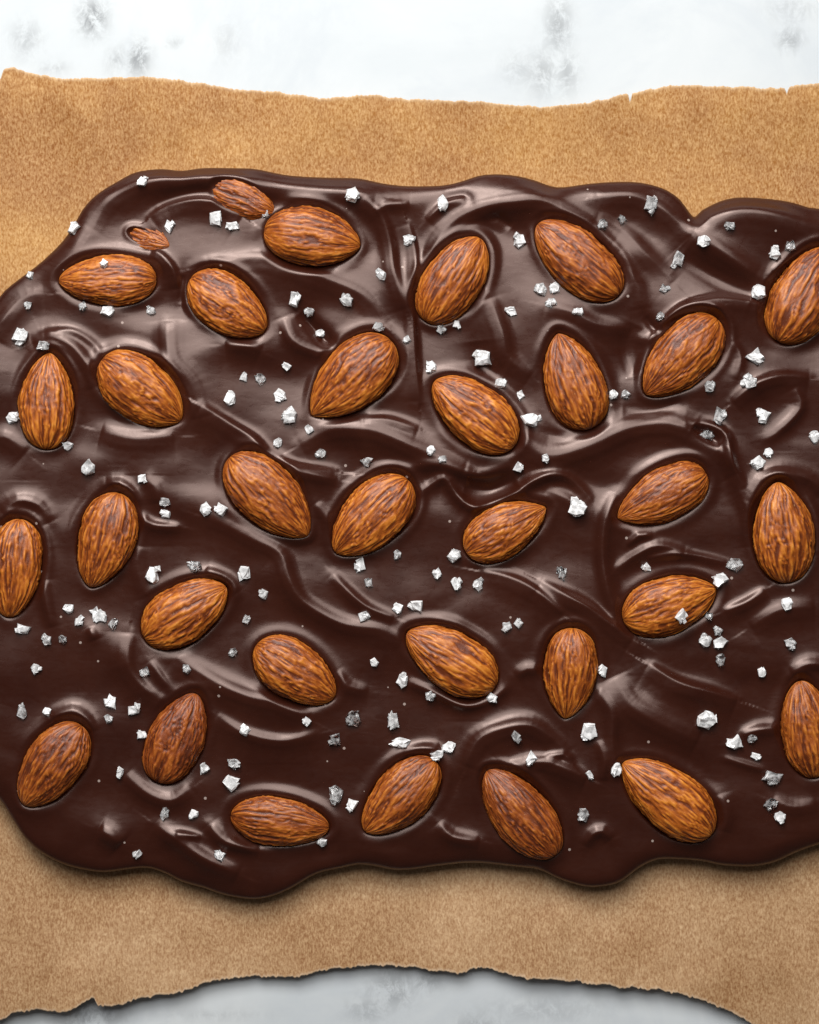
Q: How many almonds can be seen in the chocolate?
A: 33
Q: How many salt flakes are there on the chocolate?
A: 166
